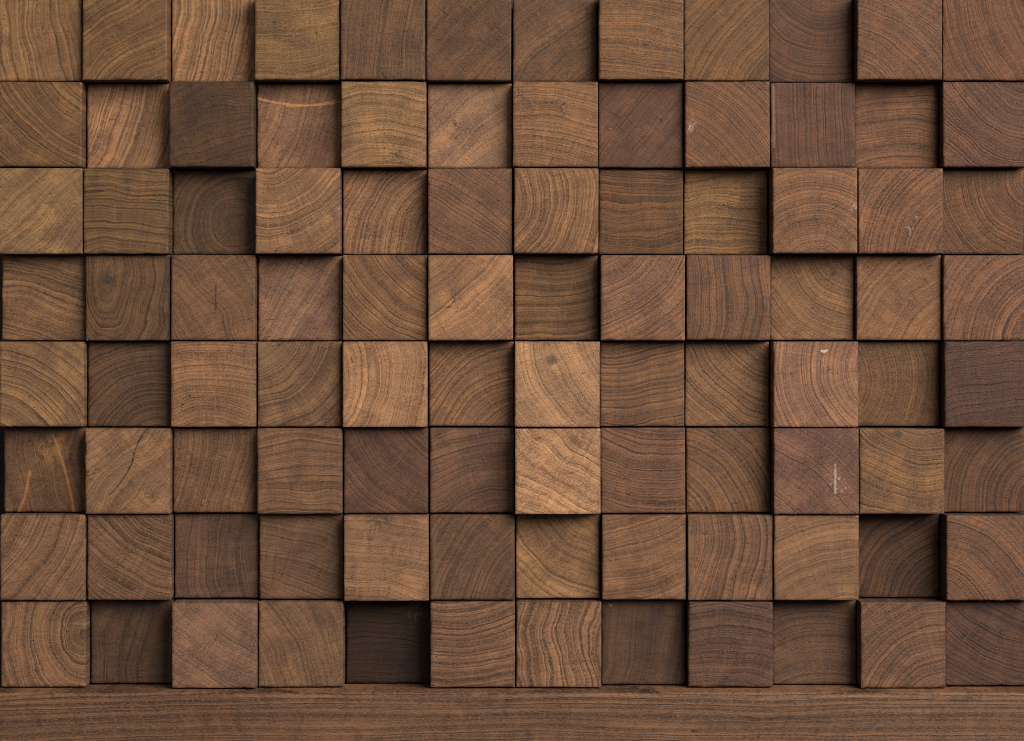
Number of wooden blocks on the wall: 96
